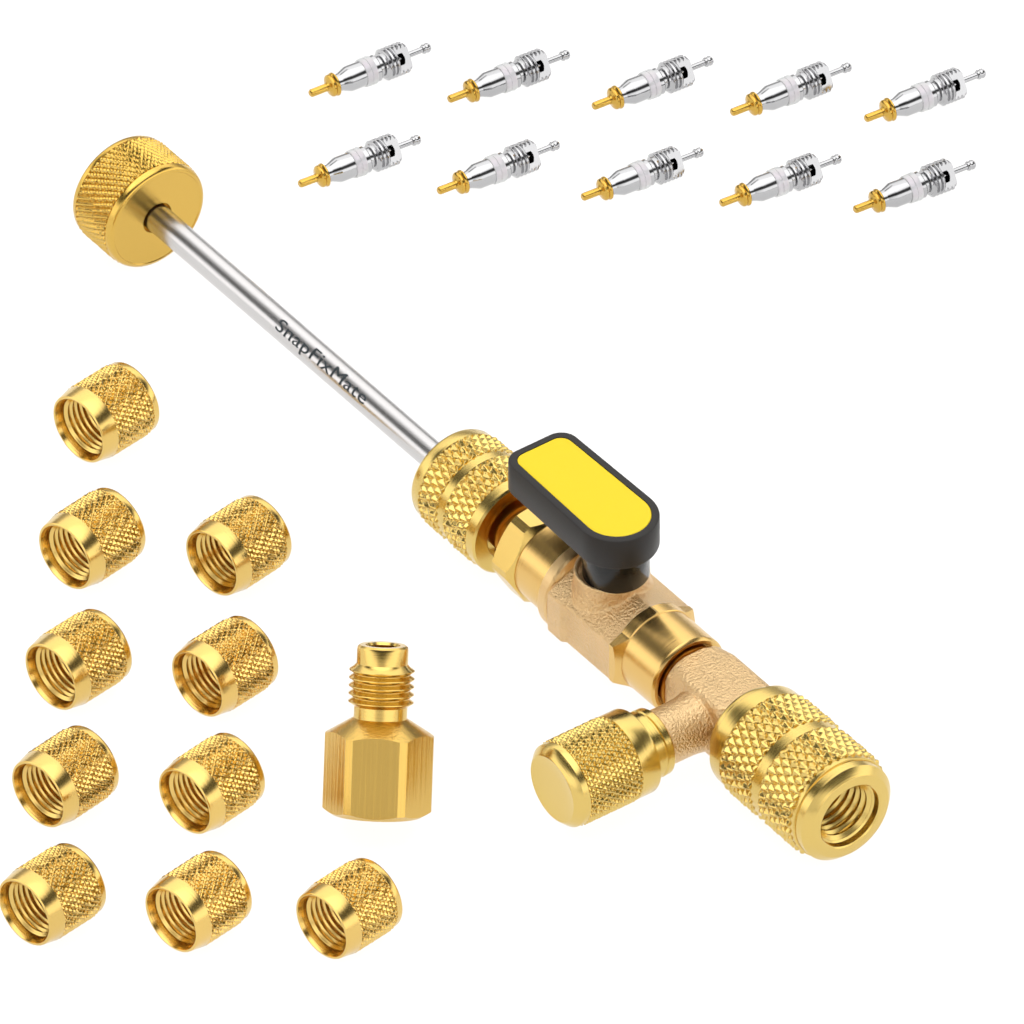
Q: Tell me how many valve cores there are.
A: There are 10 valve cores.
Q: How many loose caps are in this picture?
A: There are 10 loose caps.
